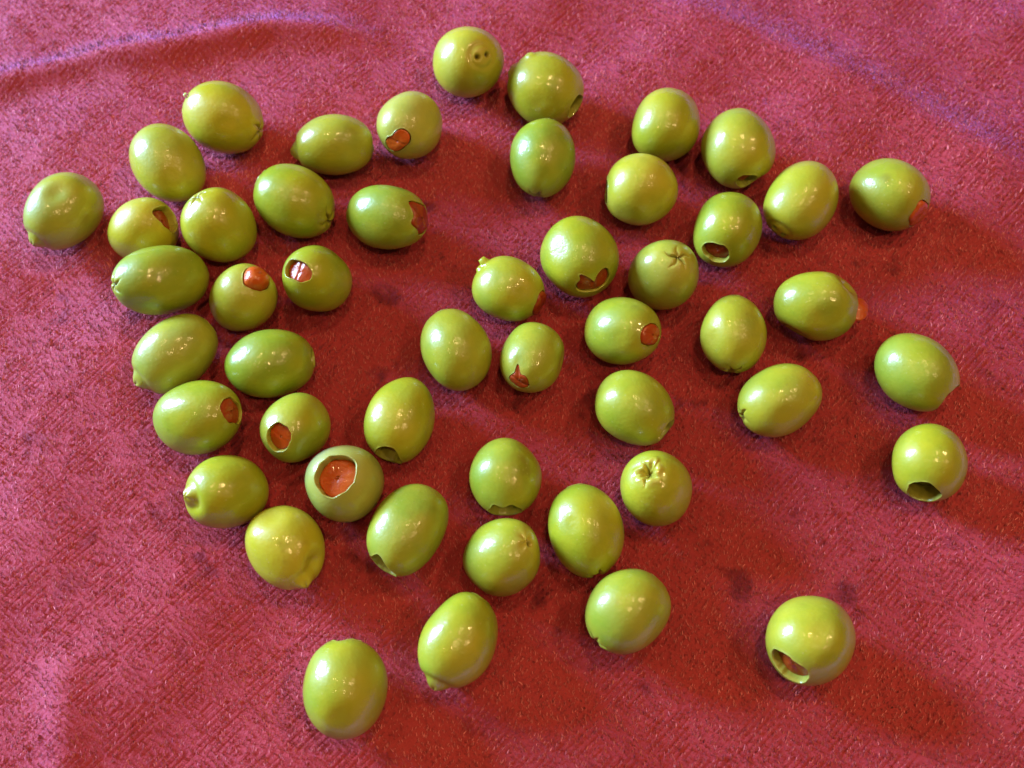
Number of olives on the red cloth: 50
